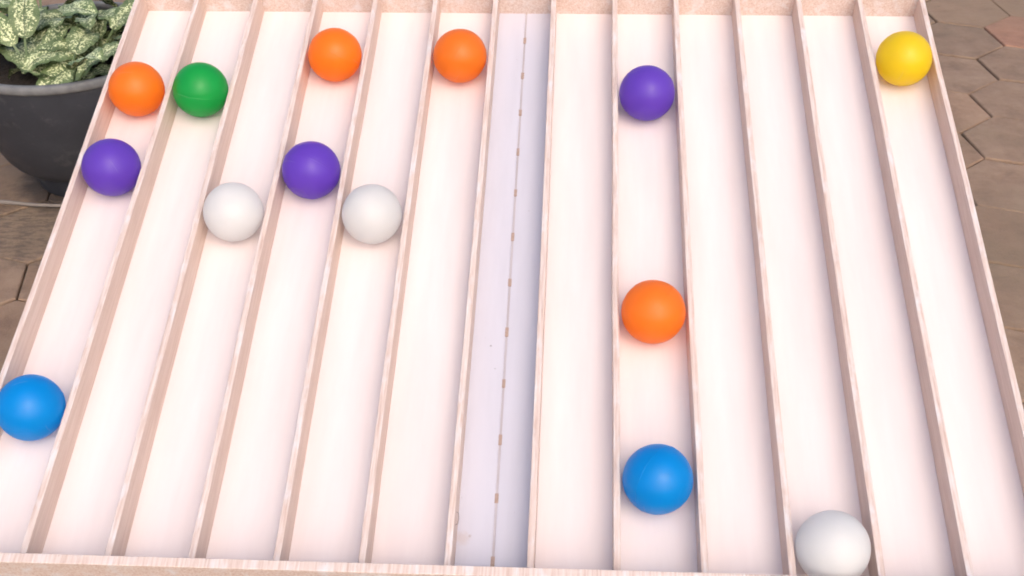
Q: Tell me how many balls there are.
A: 14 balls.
